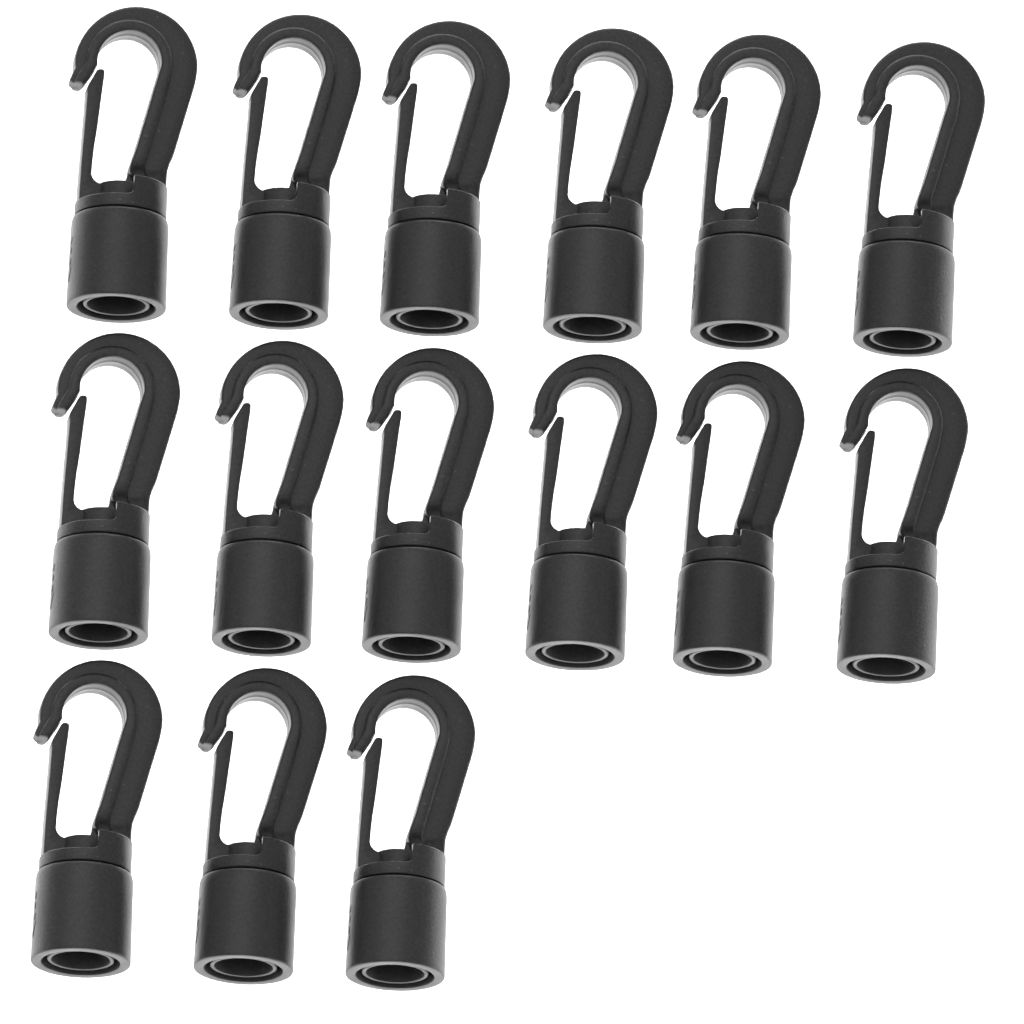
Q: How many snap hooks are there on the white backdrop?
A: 15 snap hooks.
